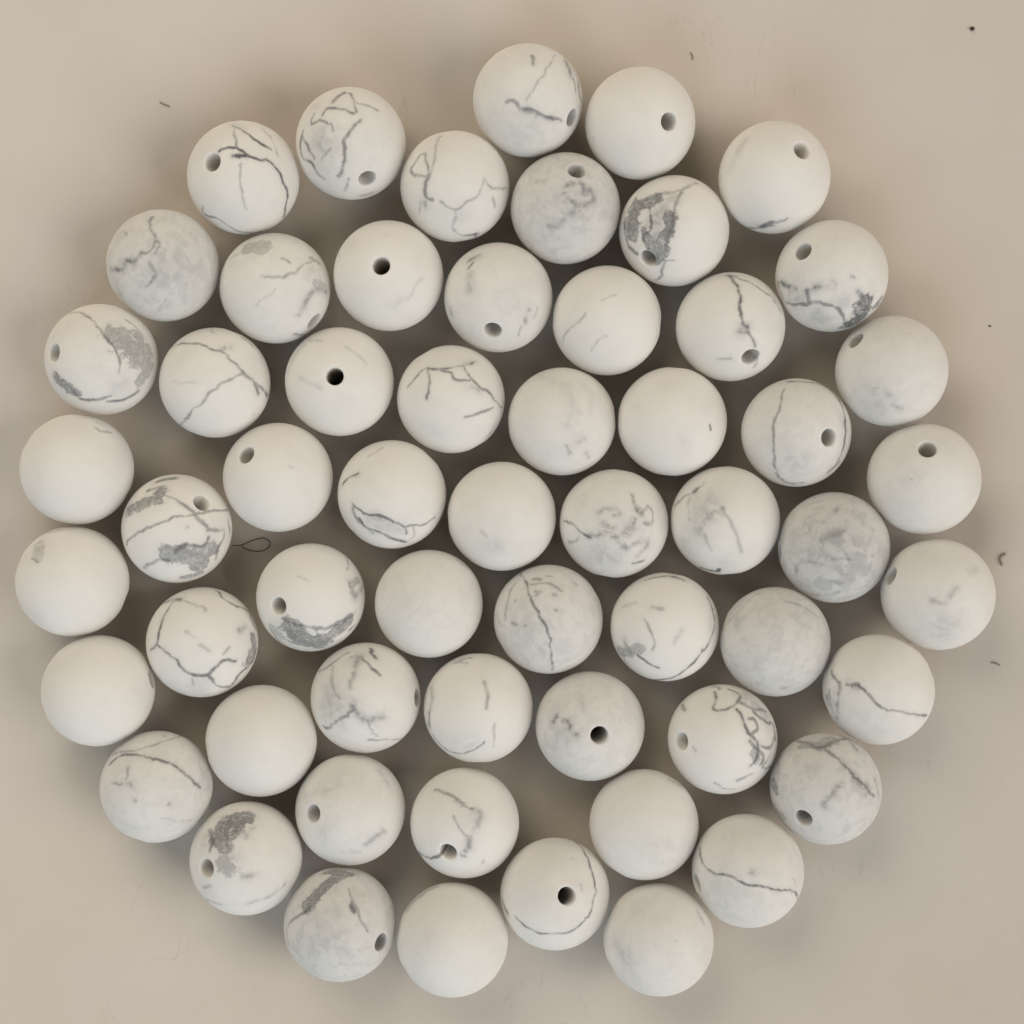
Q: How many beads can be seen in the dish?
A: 58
